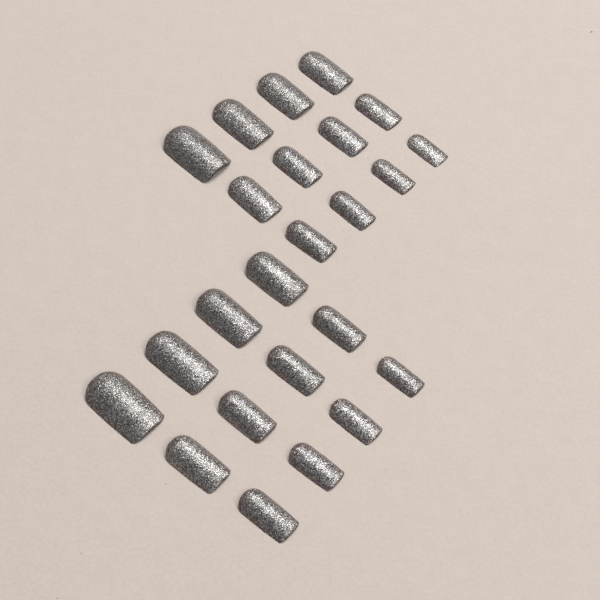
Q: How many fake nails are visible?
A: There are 24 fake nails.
